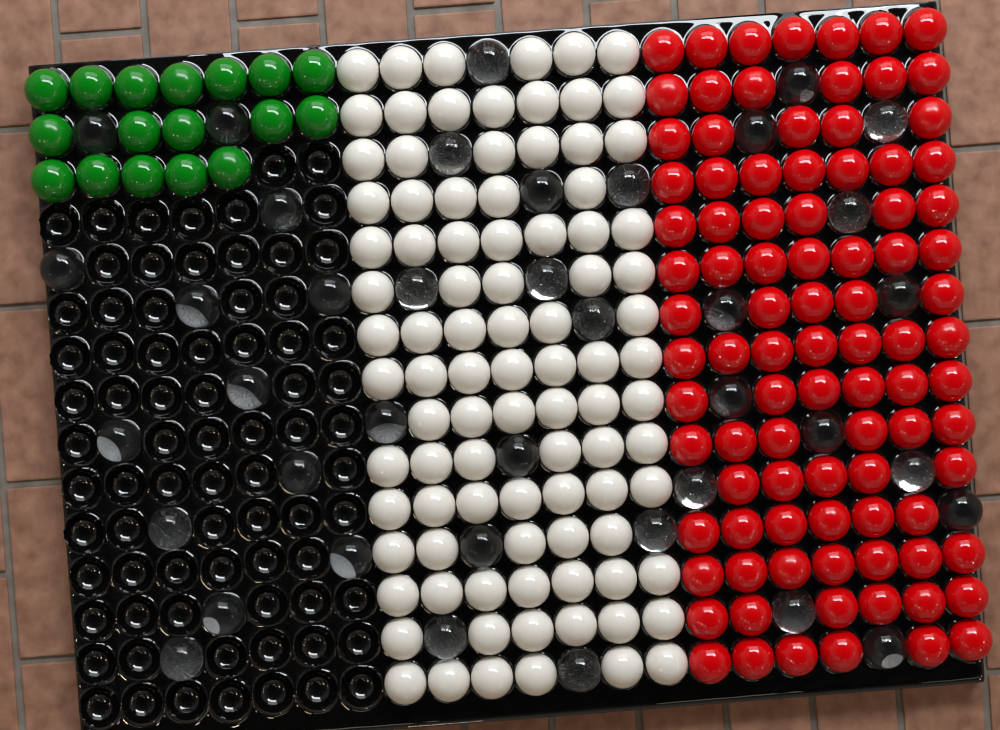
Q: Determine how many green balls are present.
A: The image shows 17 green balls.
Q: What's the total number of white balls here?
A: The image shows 92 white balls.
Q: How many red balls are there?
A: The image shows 92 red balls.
